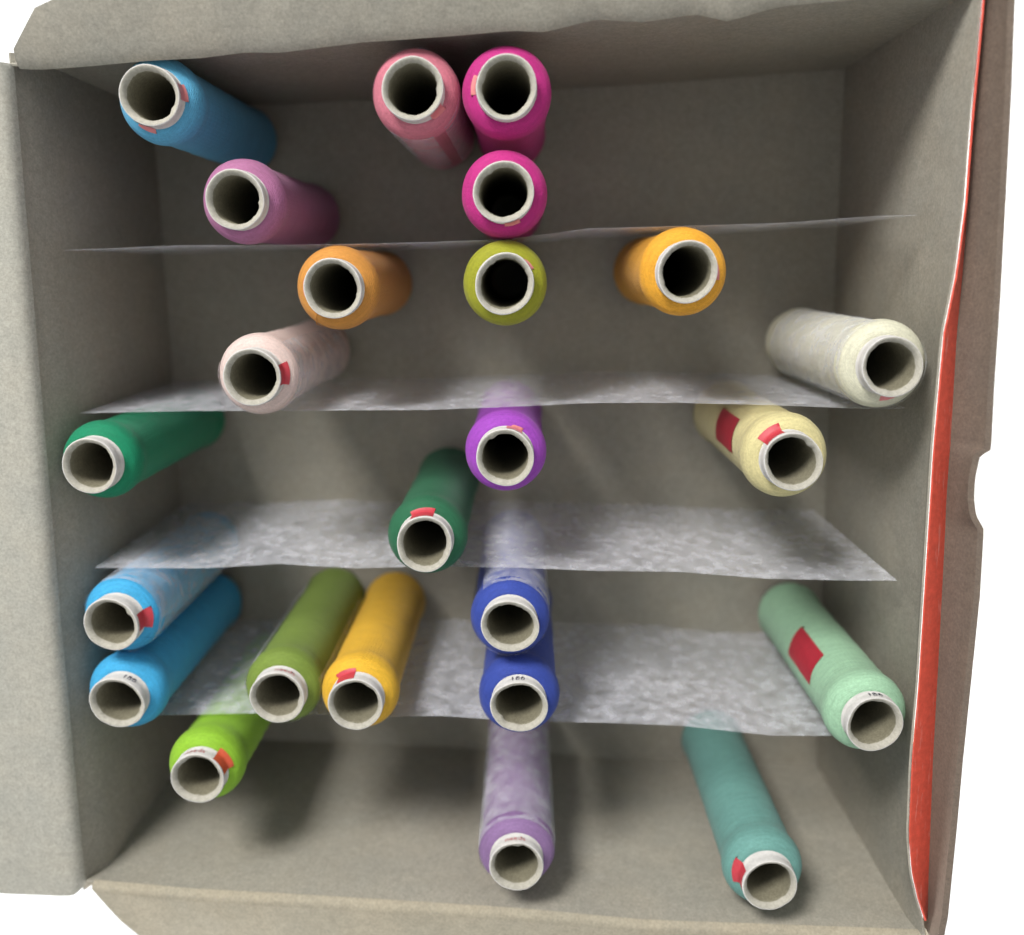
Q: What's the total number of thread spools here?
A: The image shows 24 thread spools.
